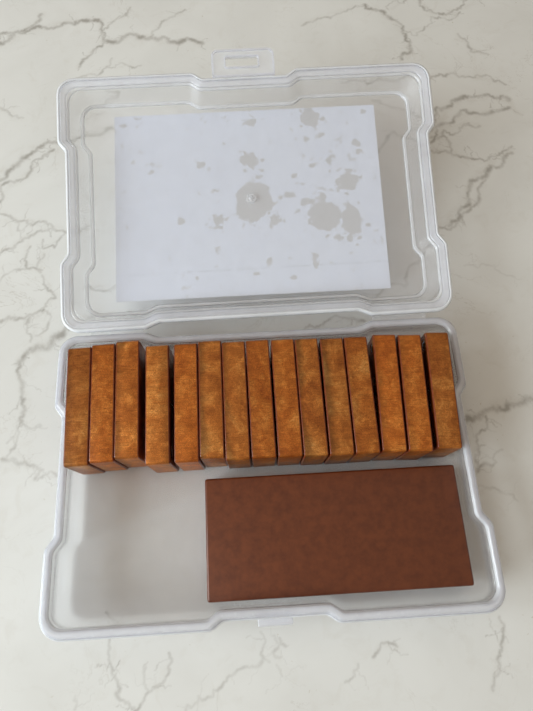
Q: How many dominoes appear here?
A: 15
